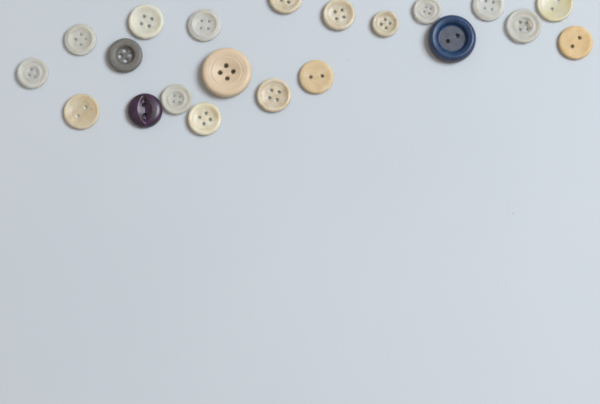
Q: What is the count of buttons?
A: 21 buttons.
